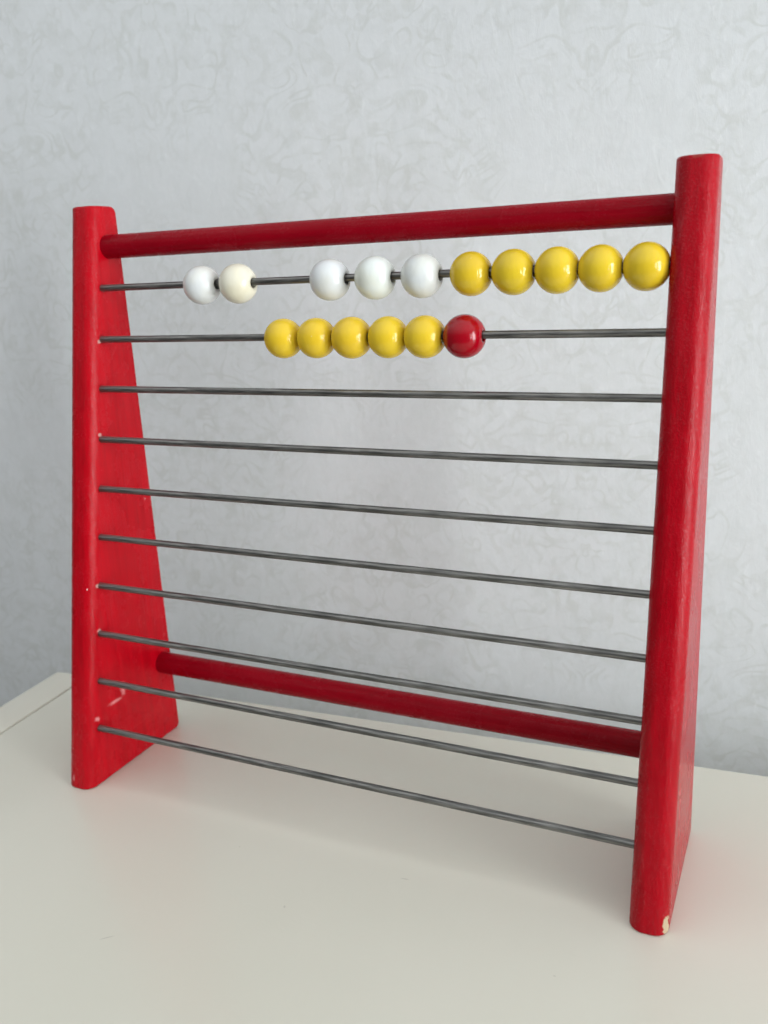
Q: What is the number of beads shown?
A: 16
